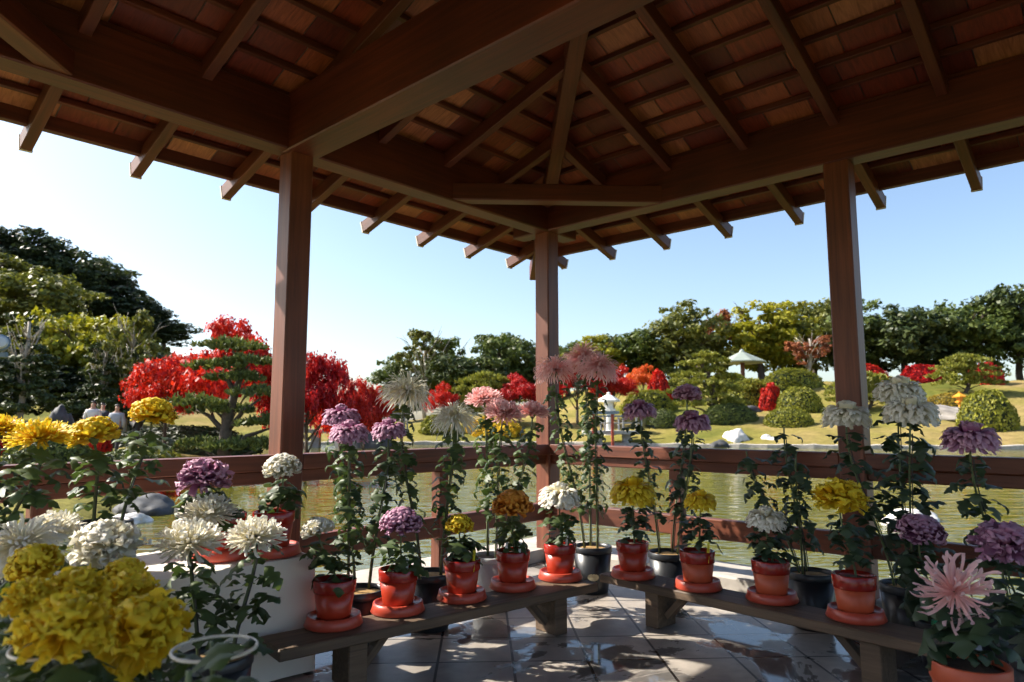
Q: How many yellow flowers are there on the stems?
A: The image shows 15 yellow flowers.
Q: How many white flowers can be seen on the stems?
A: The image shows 15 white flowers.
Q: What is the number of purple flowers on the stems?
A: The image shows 11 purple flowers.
